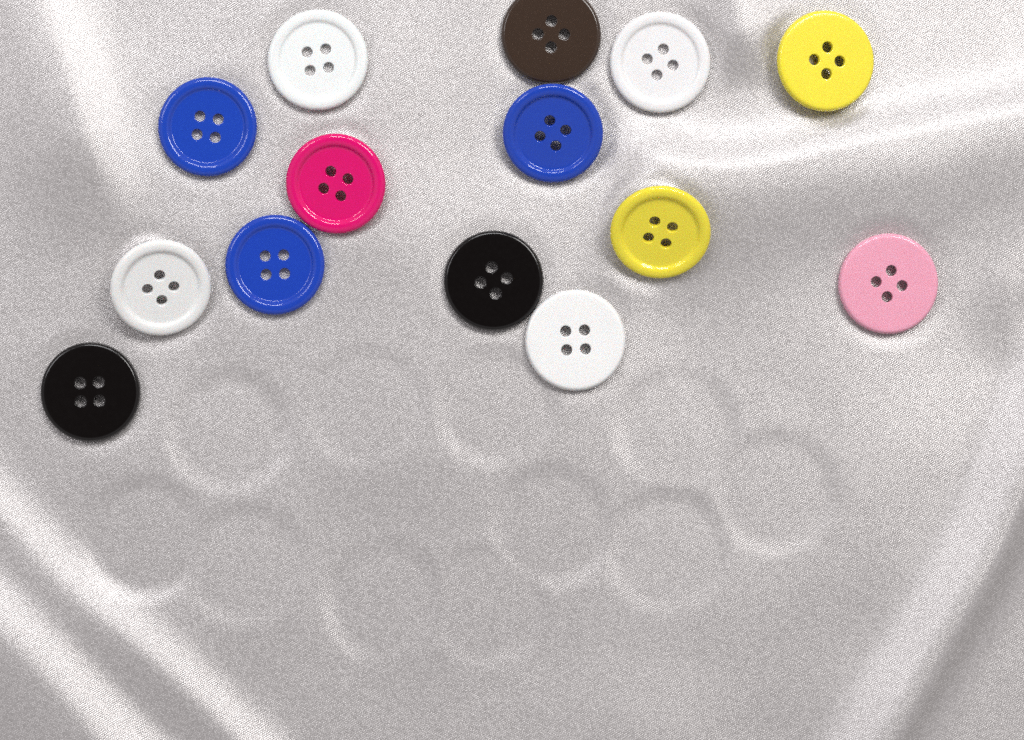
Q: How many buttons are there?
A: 14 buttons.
